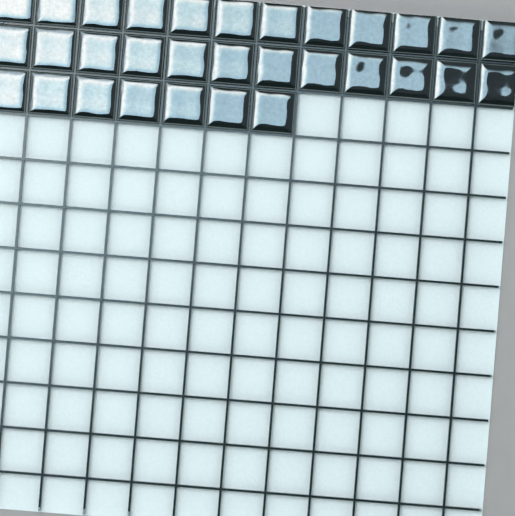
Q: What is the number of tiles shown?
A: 31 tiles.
